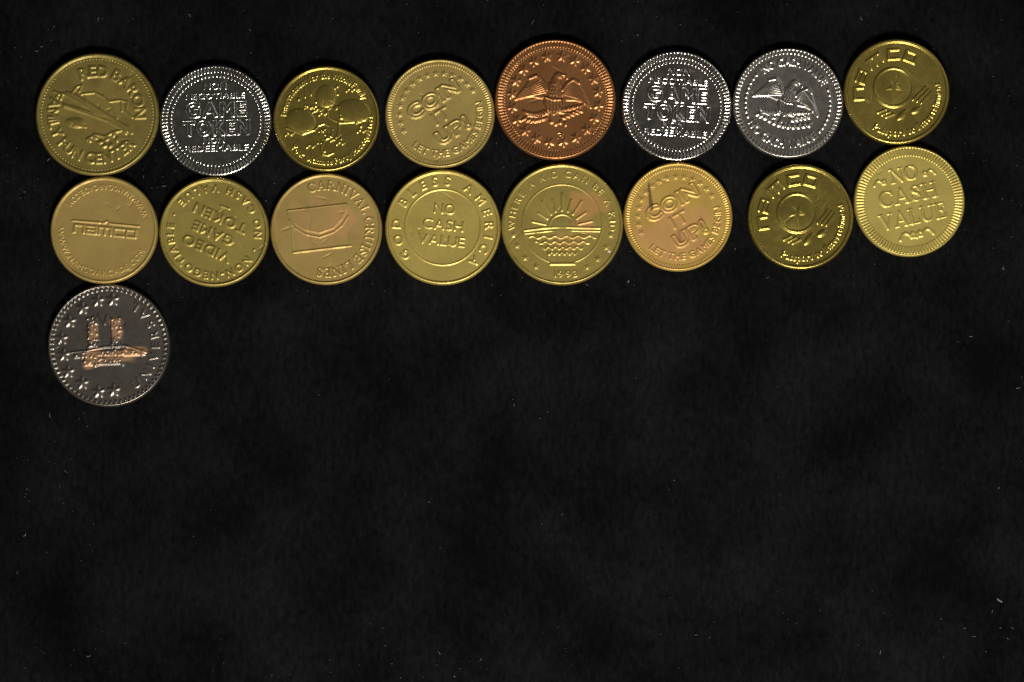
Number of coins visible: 17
